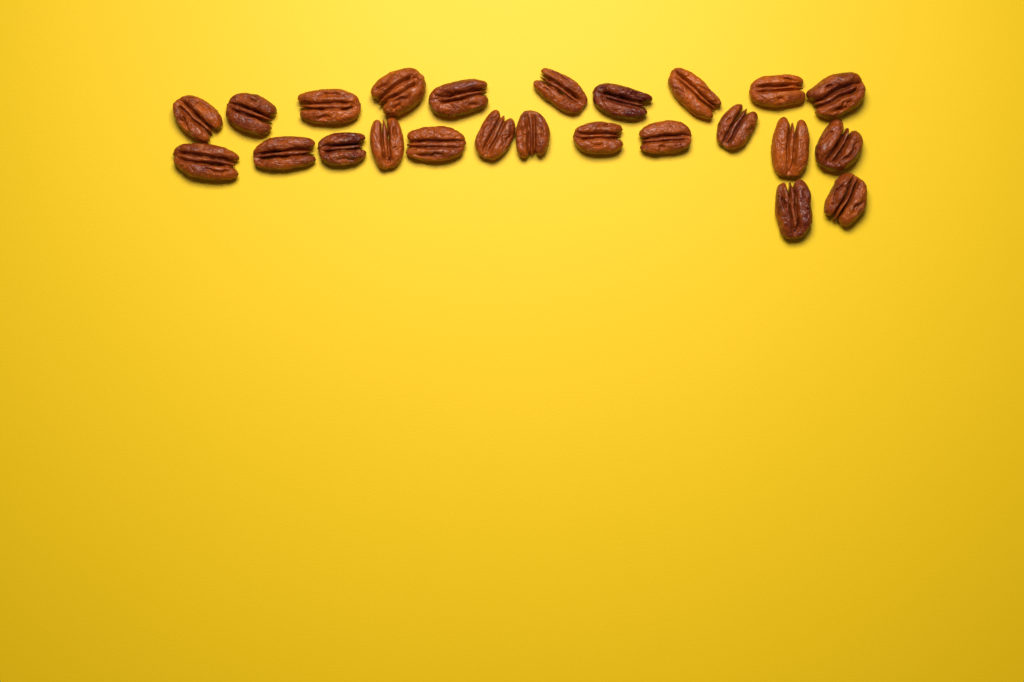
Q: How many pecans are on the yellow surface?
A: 24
